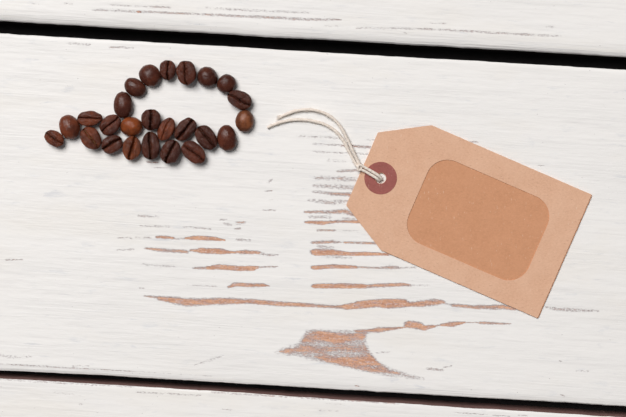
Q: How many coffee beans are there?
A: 25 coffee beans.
